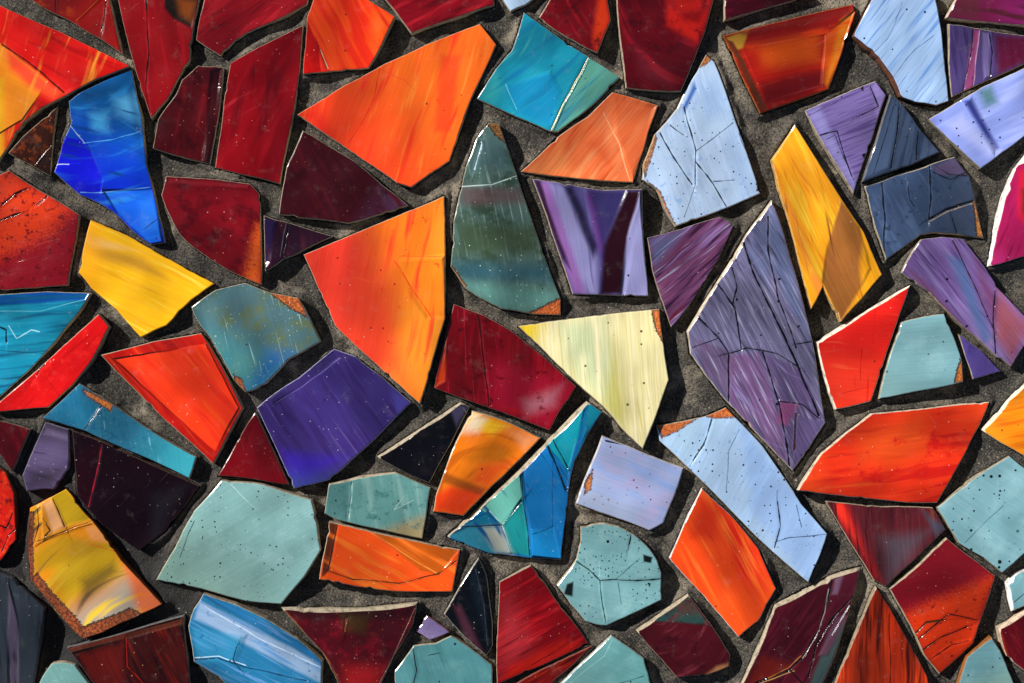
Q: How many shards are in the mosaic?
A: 88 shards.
